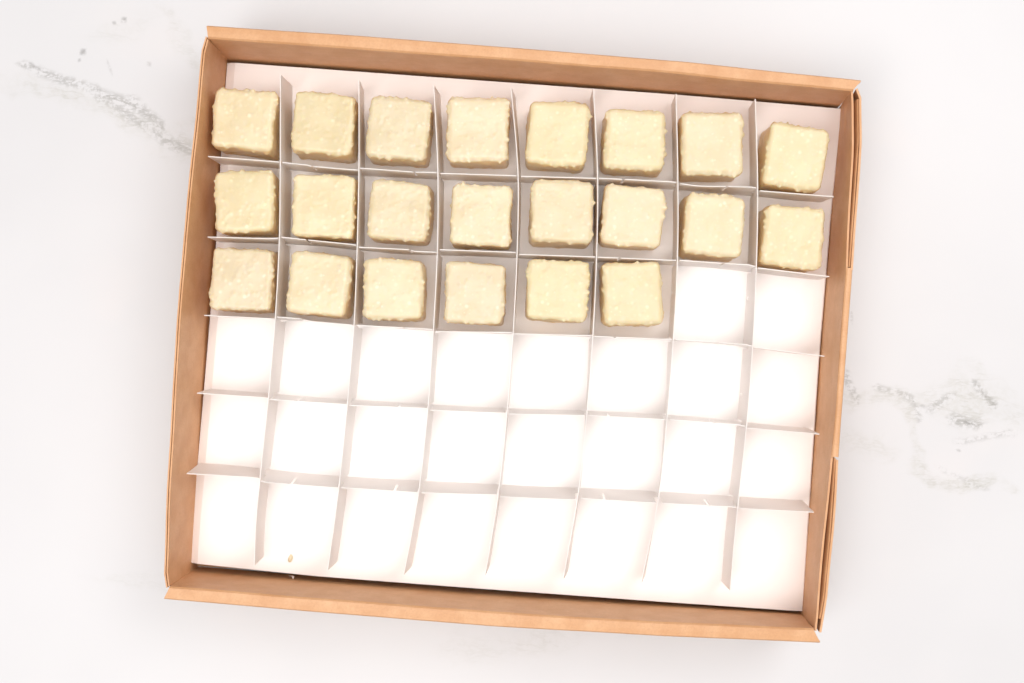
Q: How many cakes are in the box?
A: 22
